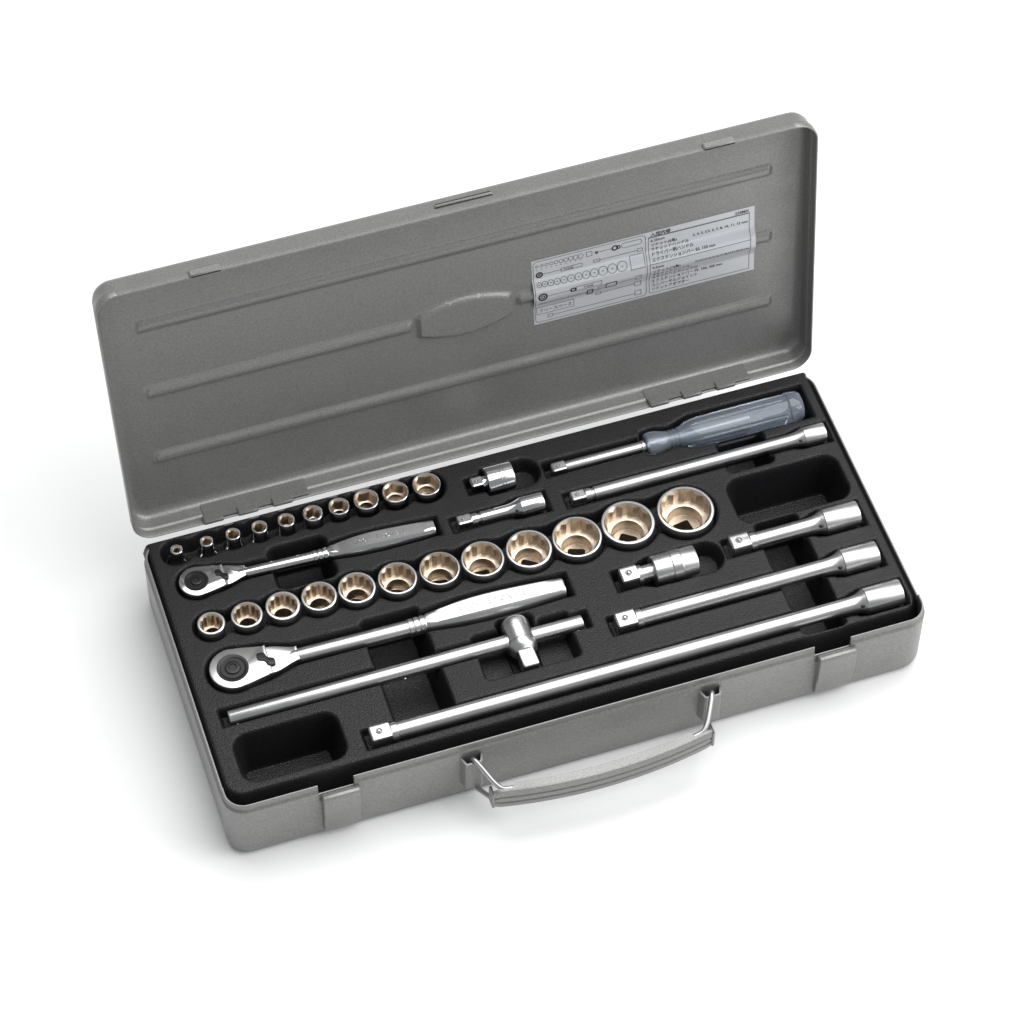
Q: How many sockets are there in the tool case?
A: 22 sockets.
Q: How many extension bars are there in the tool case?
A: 5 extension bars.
